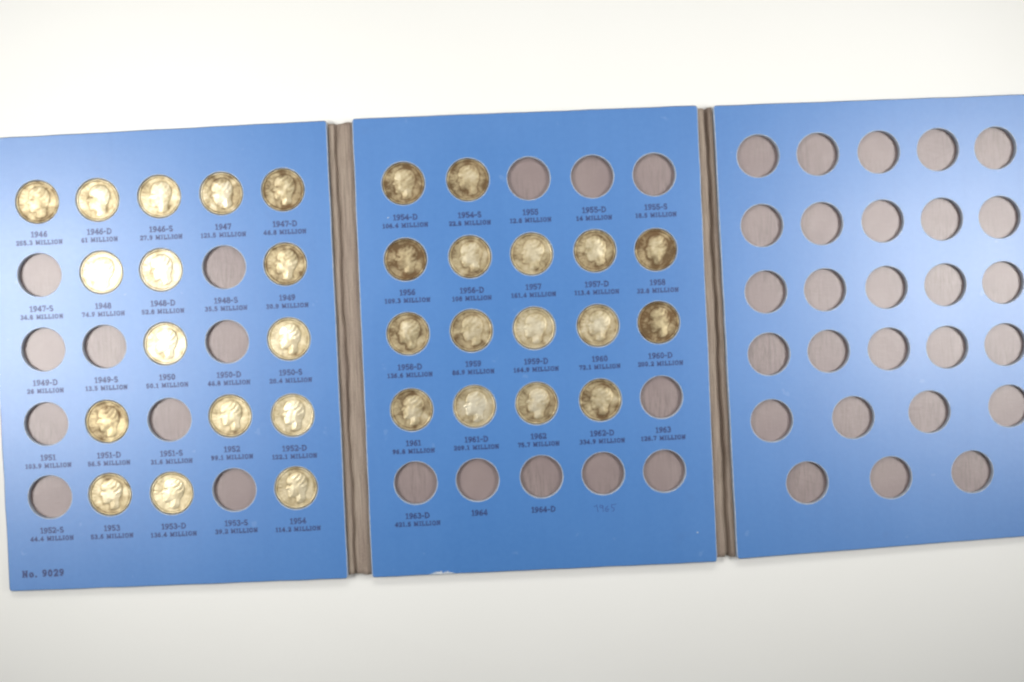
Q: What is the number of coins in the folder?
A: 32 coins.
